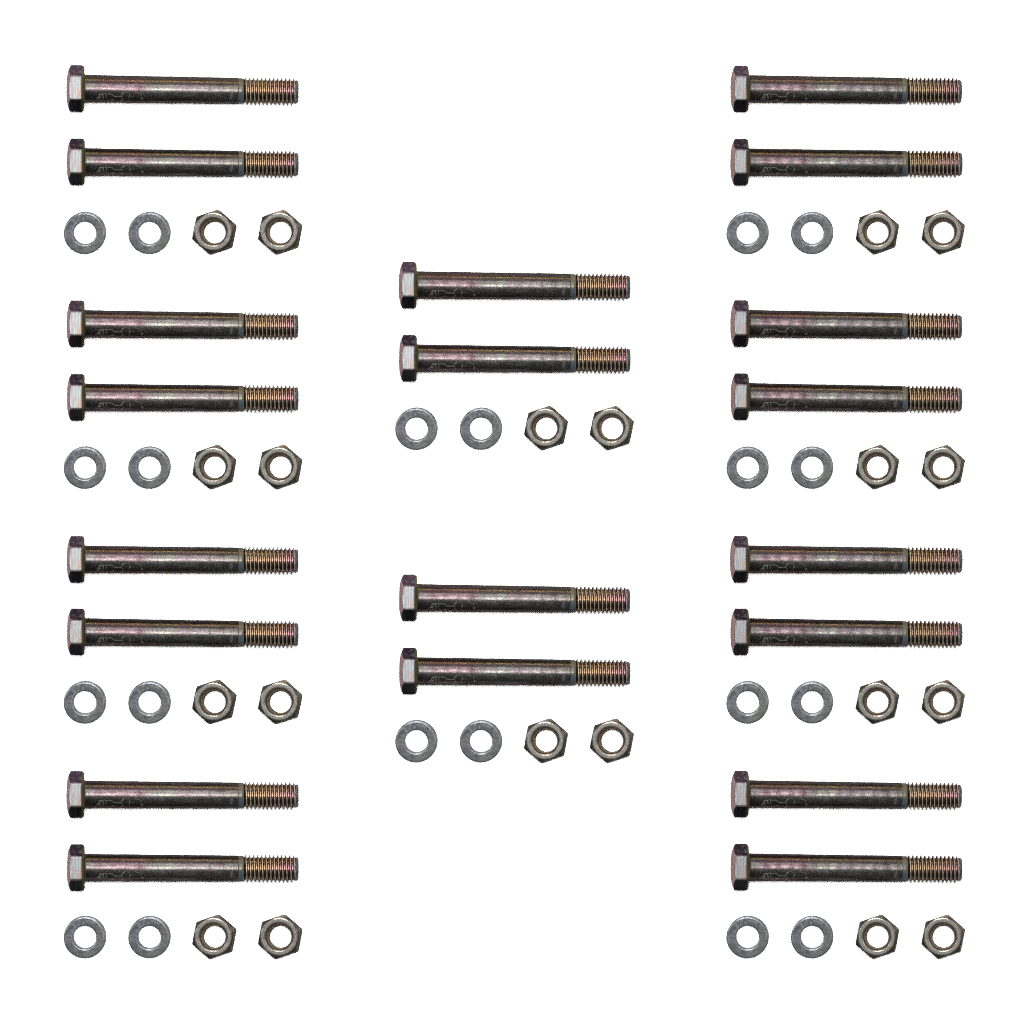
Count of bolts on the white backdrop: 20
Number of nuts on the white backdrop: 20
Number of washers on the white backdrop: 20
